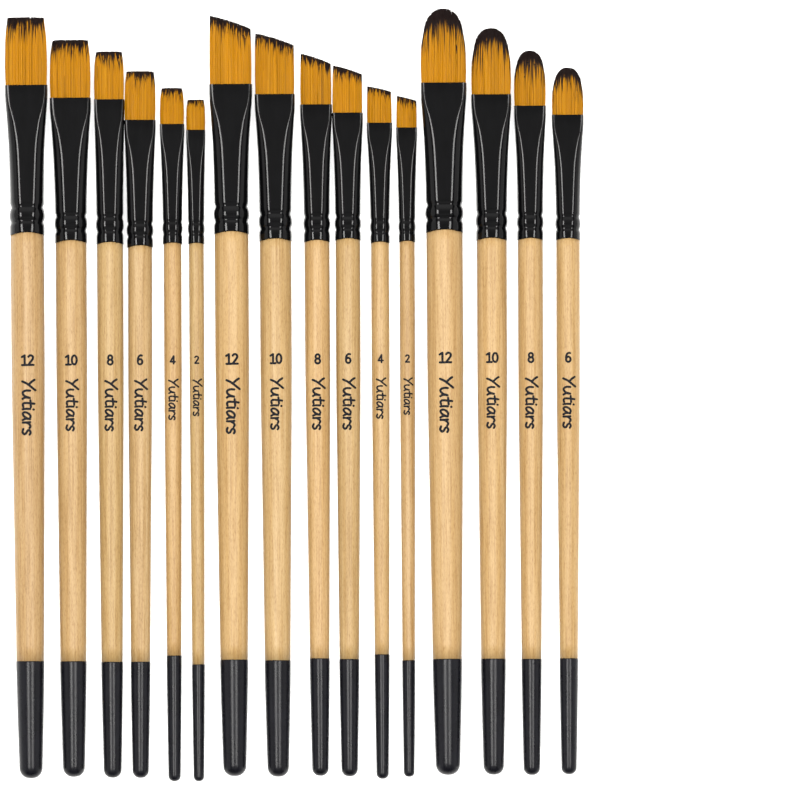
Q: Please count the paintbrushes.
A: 16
